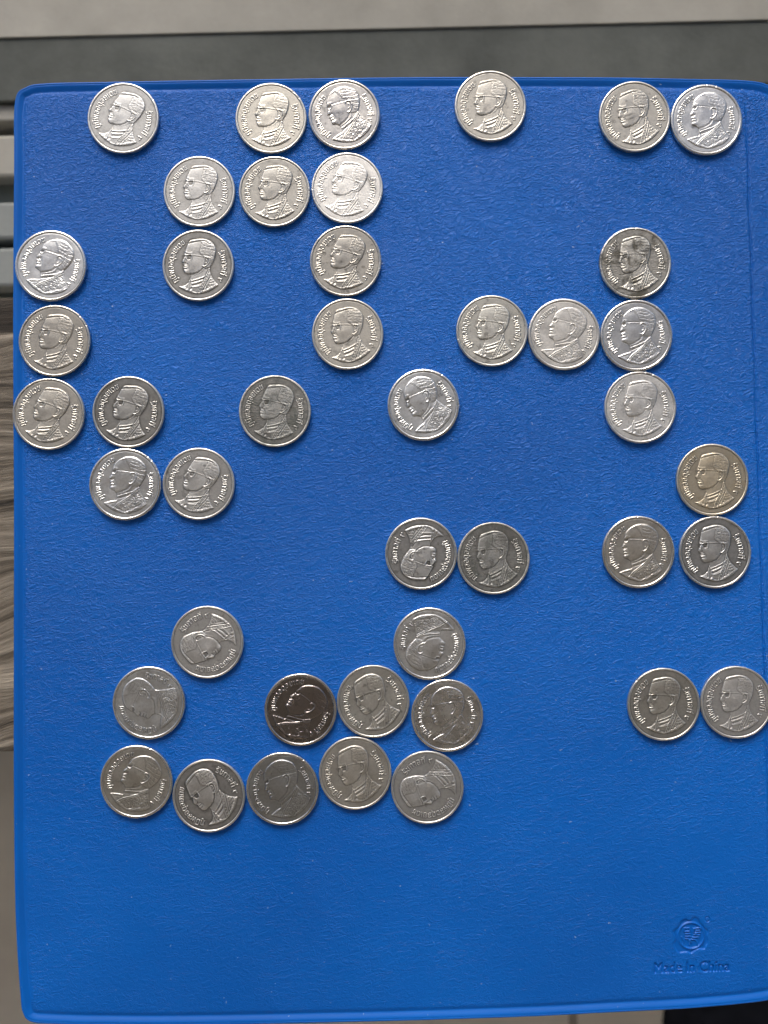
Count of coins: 43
